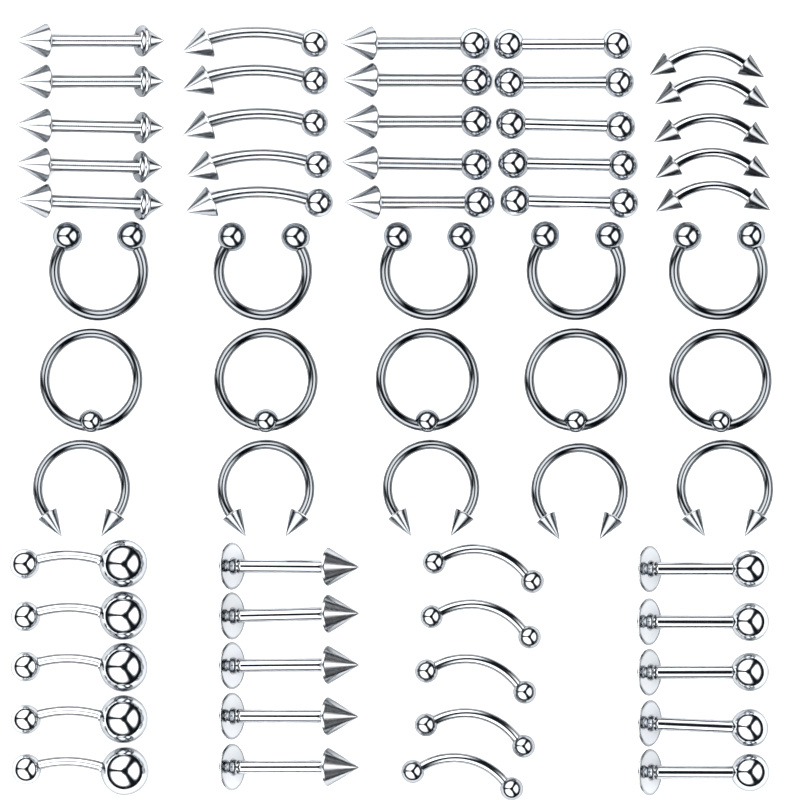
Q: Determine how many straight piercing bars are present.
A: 25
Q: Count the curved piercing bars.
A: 20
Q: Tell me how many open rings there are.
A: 10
